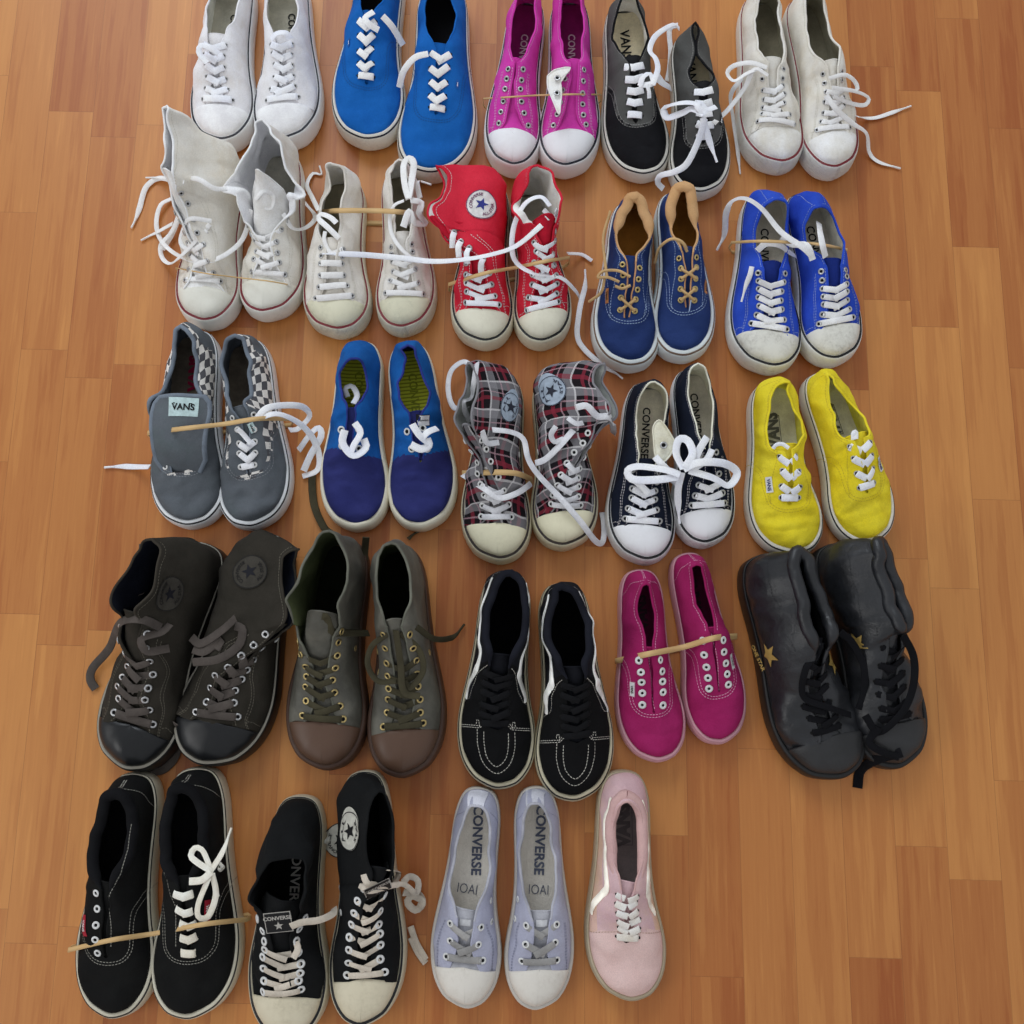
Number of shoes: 47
